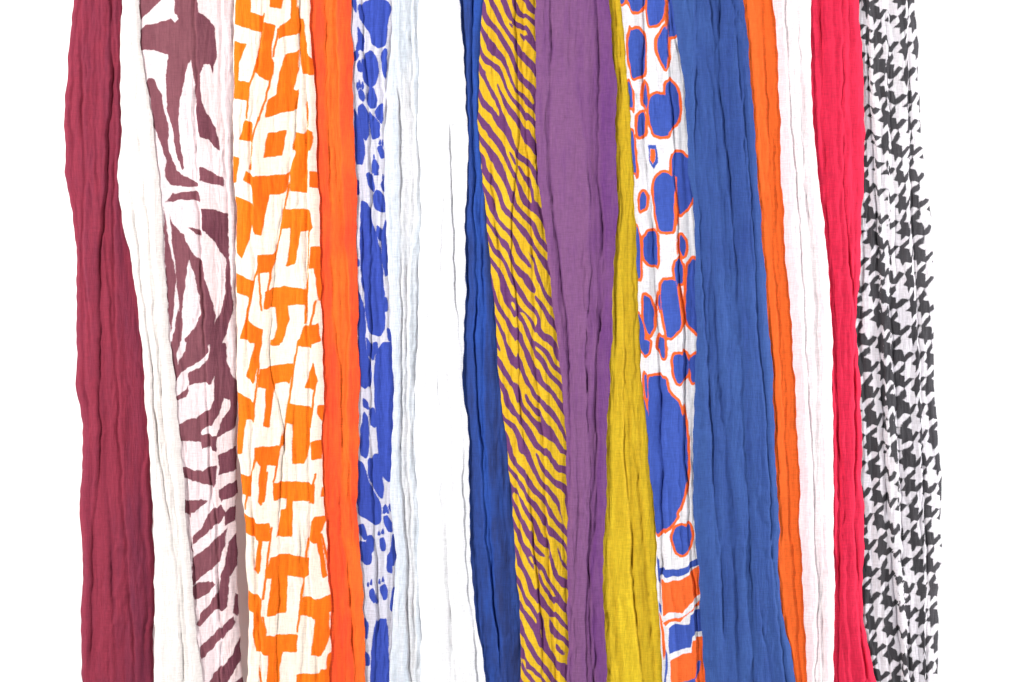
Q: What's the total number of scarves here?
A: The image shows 18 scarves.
